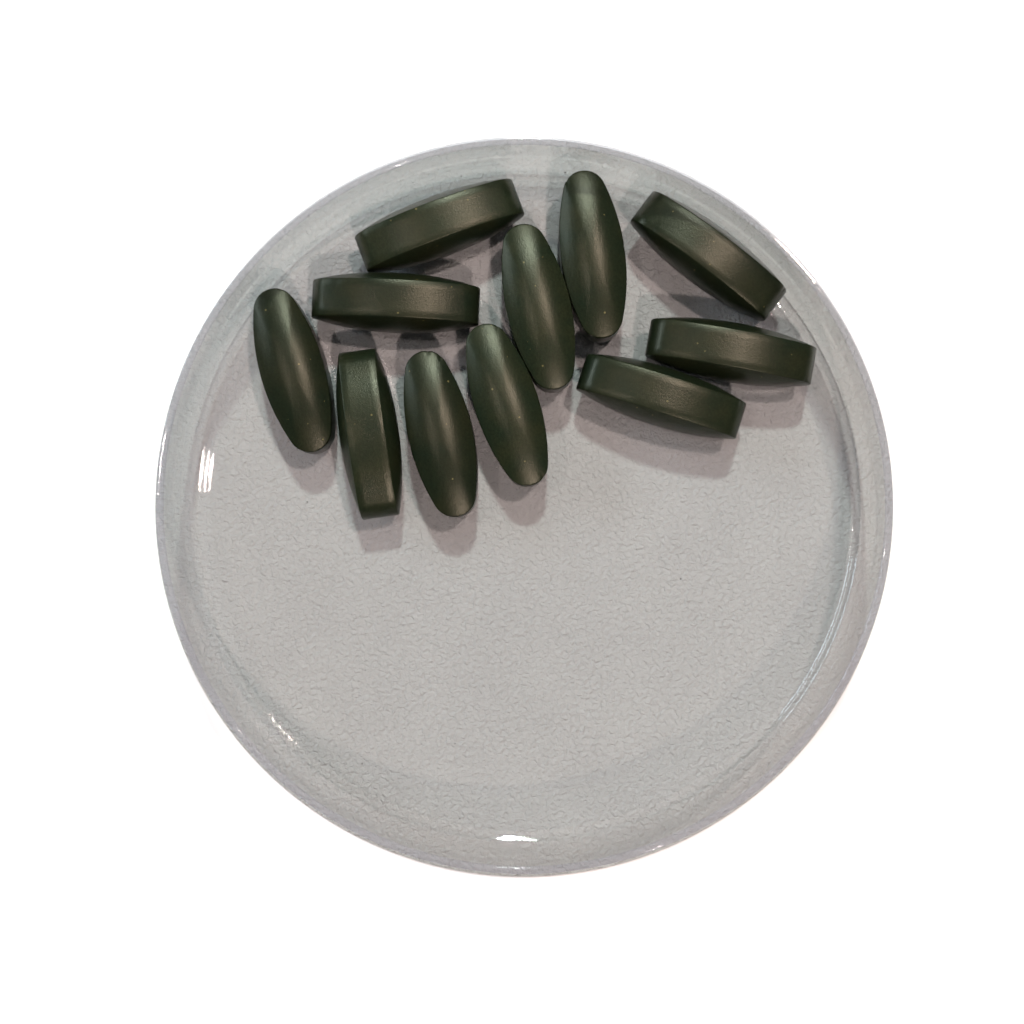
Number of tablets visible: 11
